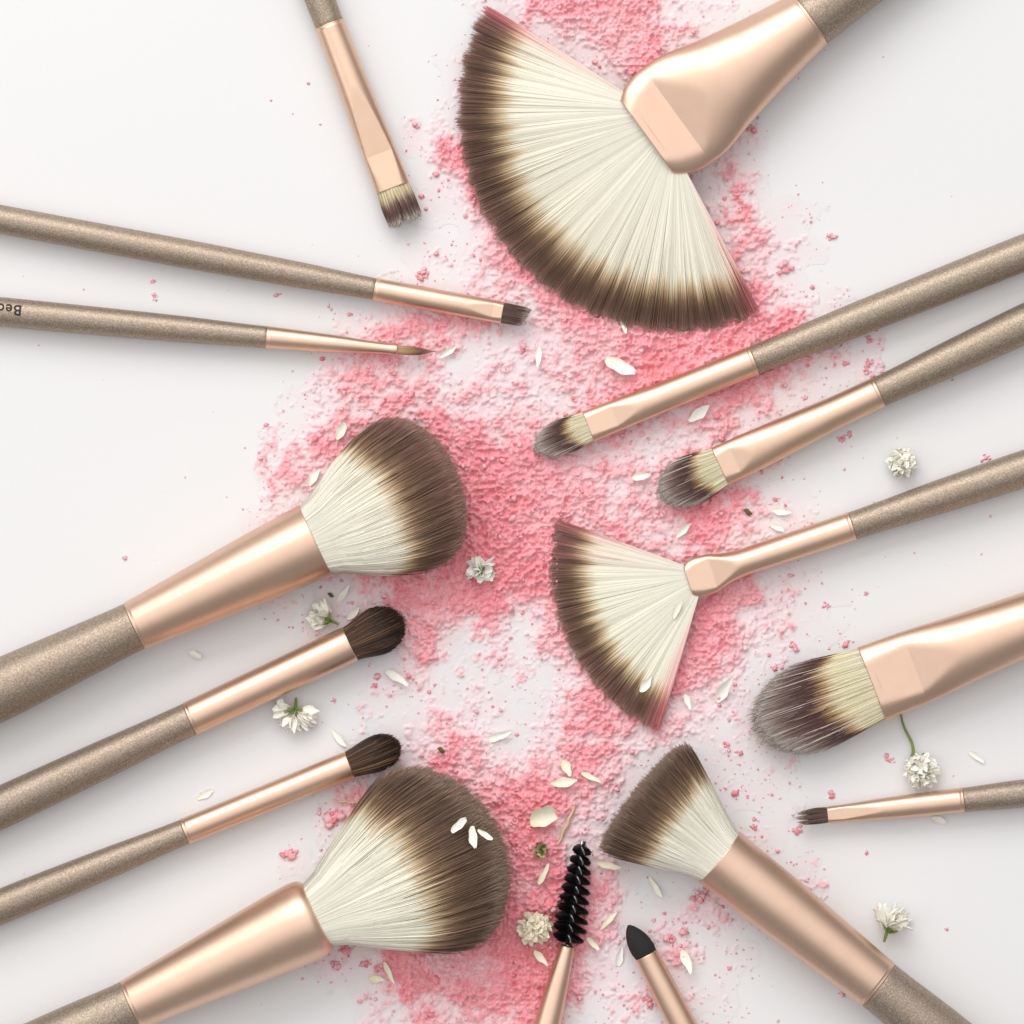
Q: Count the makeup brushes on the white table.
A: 16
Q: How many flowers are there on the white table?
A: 7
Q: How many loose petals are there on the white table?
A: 41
